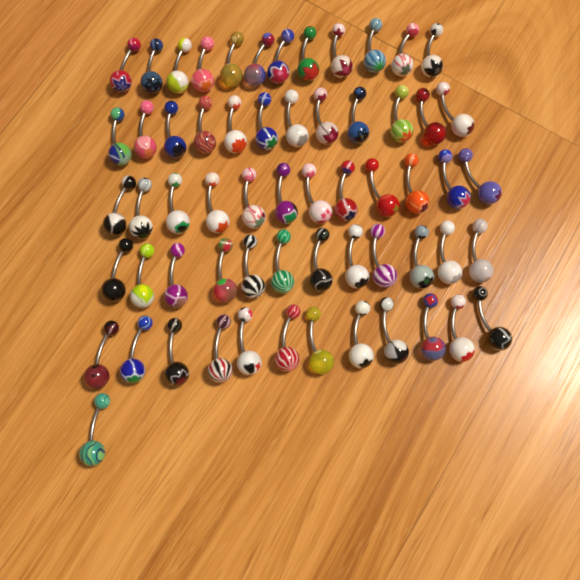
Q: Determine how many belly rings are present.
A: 61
